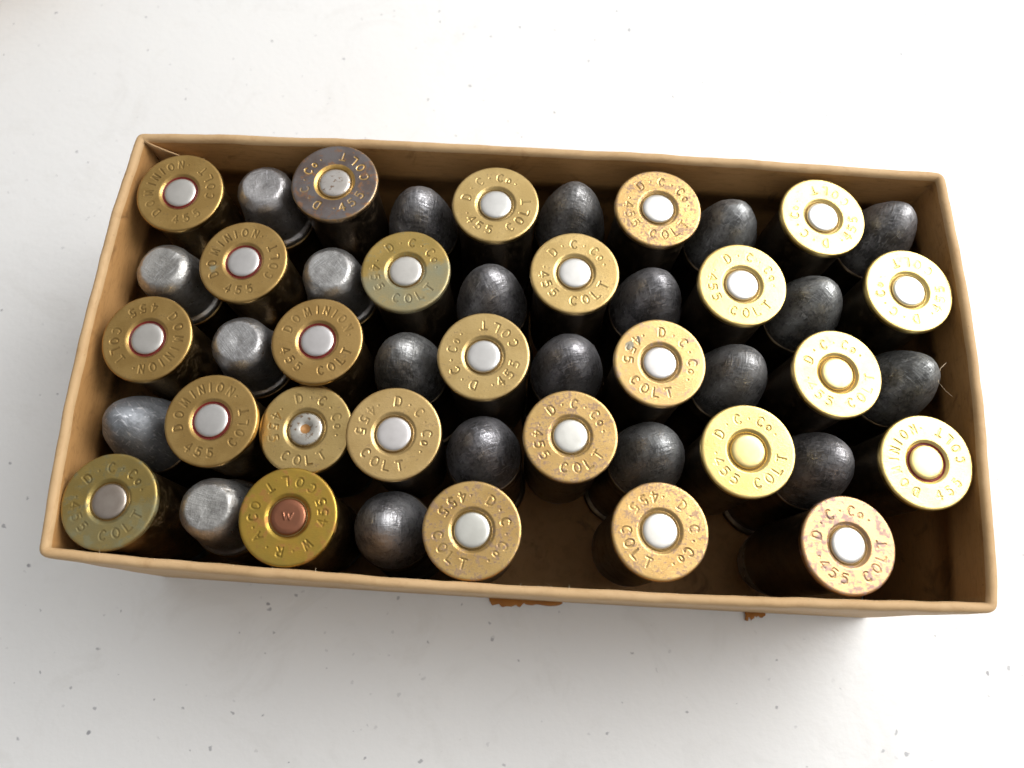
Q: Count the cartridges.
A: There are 47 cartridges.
